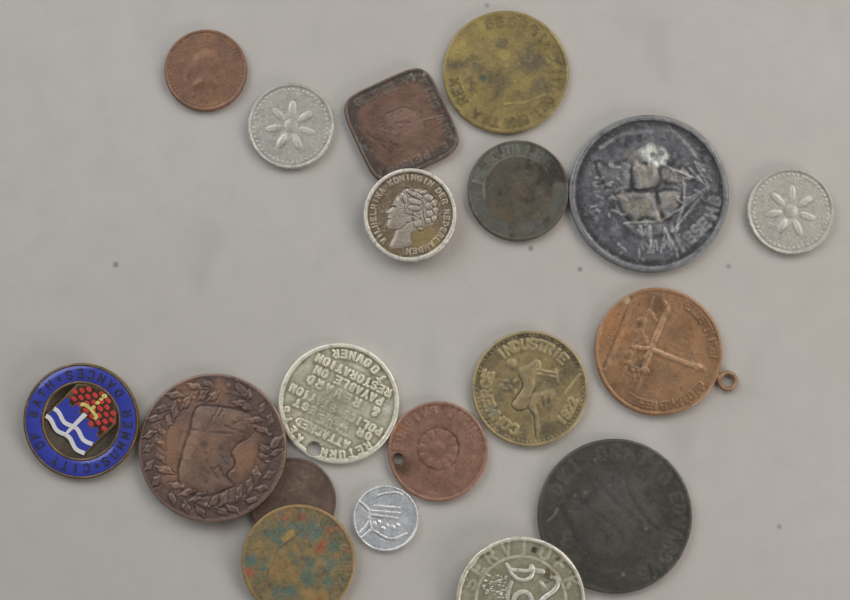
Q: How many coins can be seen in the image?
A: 17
